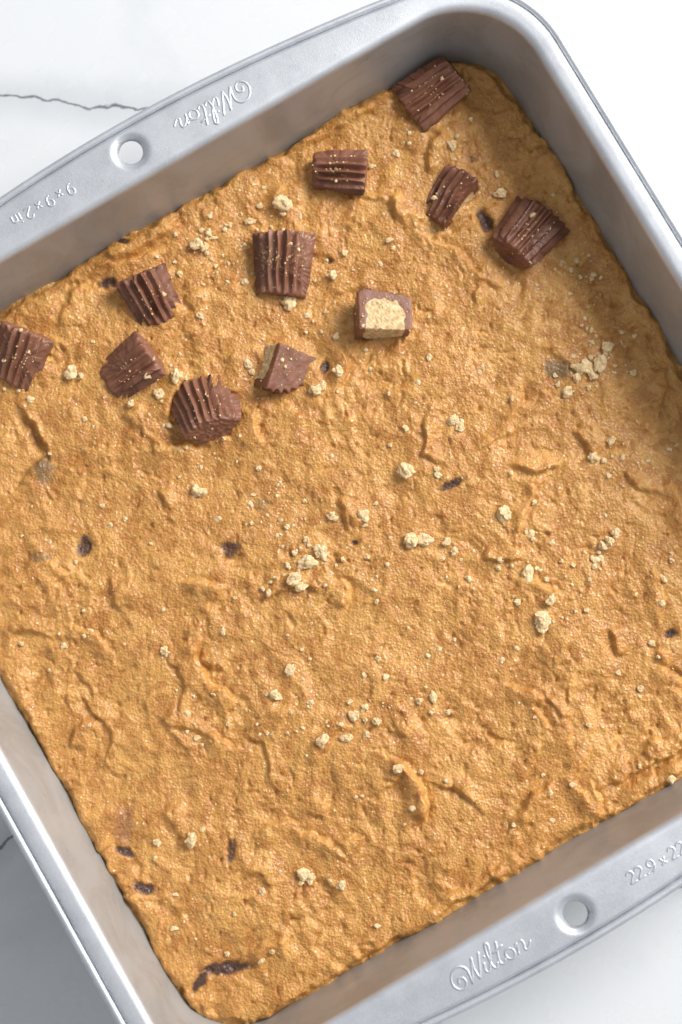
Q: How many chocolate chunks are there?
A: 11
